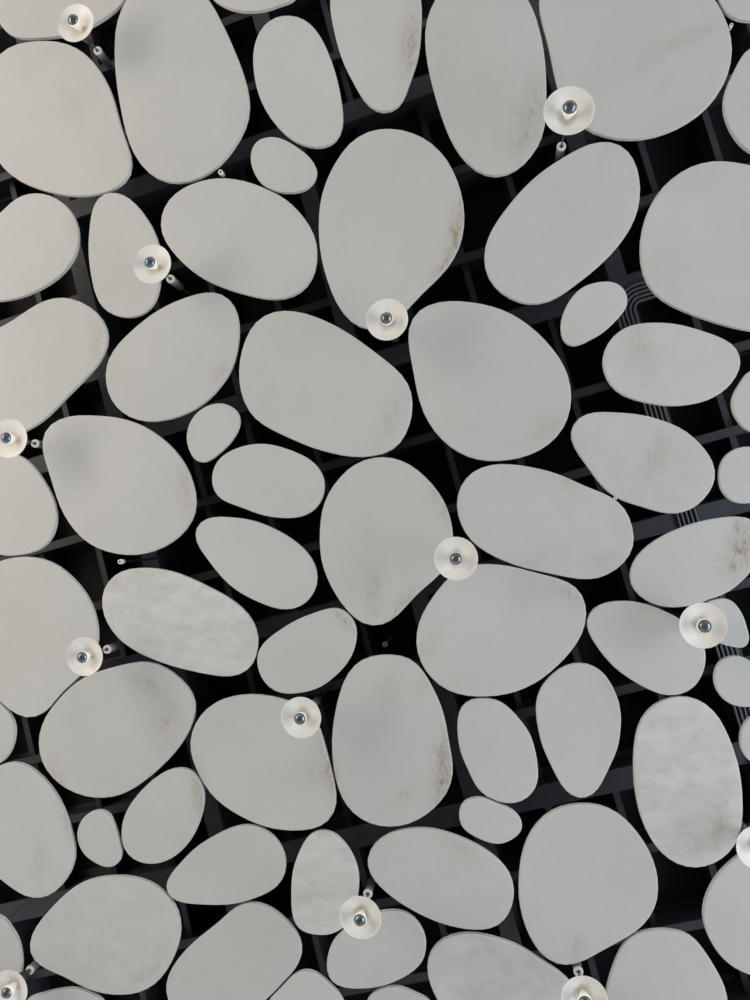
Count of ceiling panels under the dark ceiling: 67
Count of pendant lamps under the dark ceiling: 13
